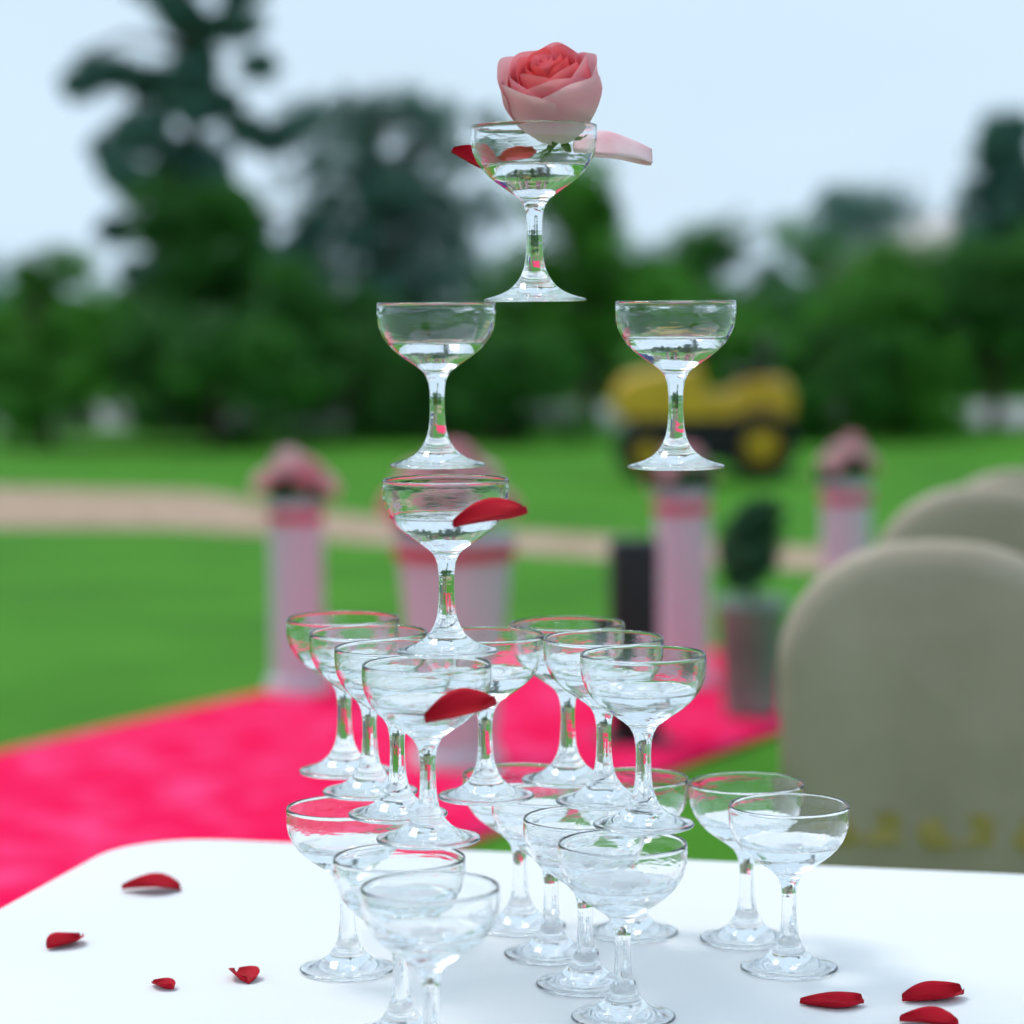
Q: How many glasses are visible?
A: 22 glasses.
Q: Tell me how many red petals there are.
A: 12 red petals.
